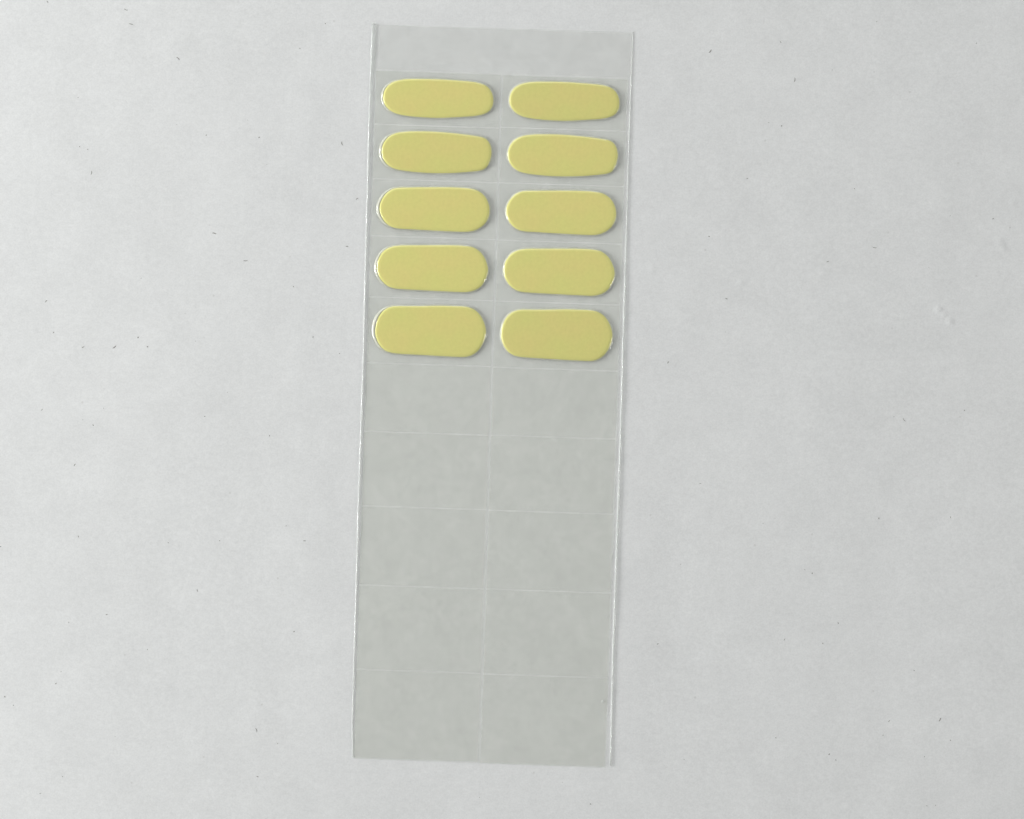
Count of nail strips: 10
